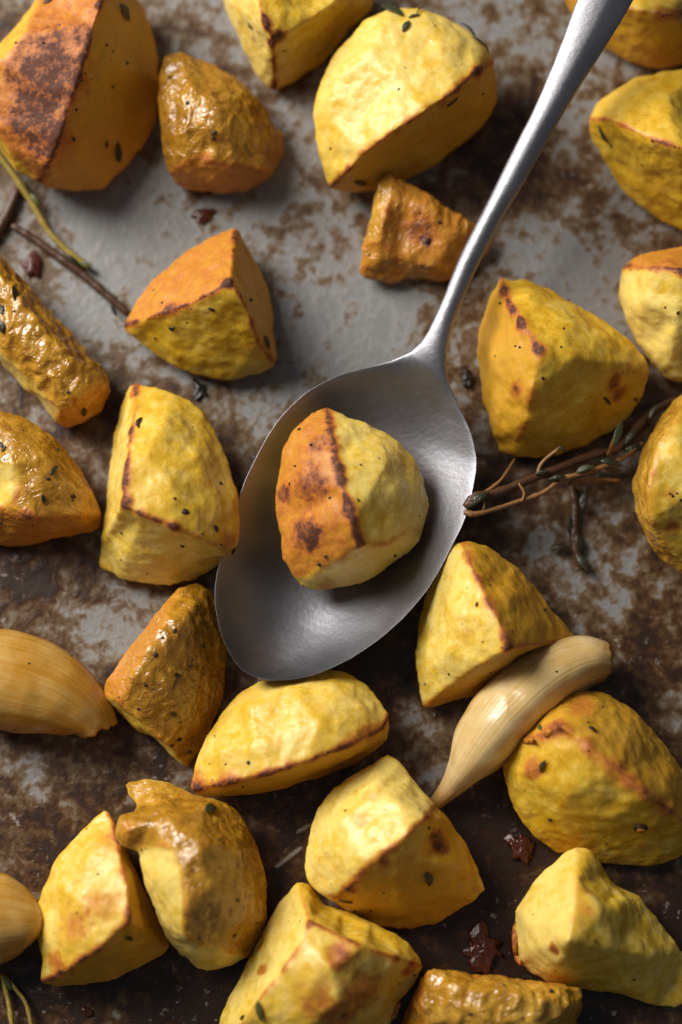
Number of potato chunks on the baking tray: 25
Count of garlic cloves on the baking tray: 3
